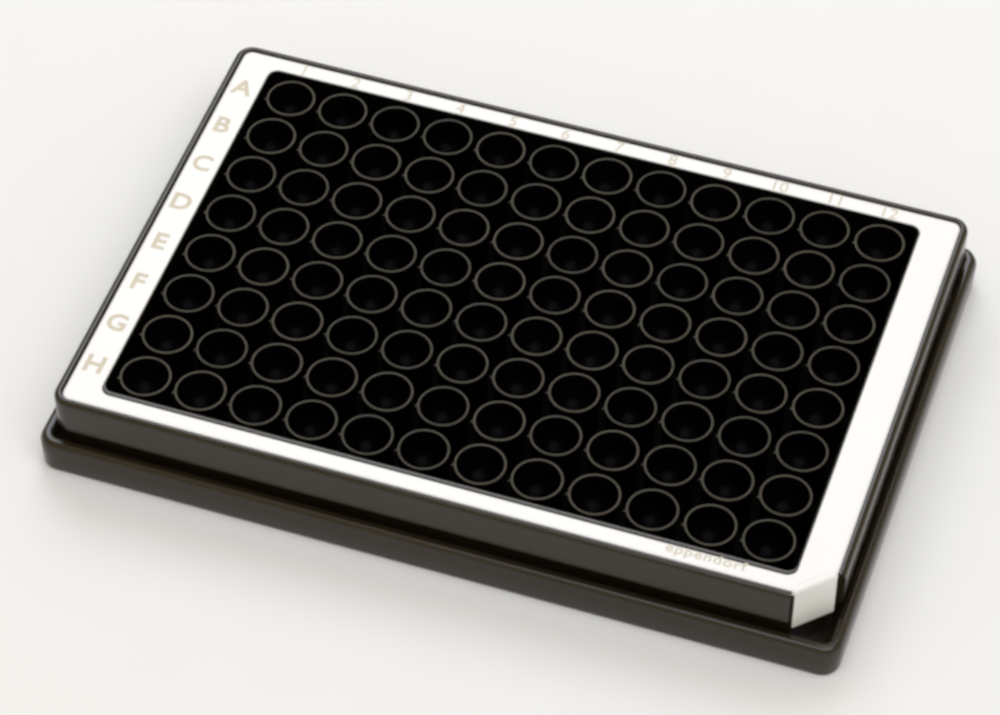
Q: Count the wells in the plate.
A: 96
